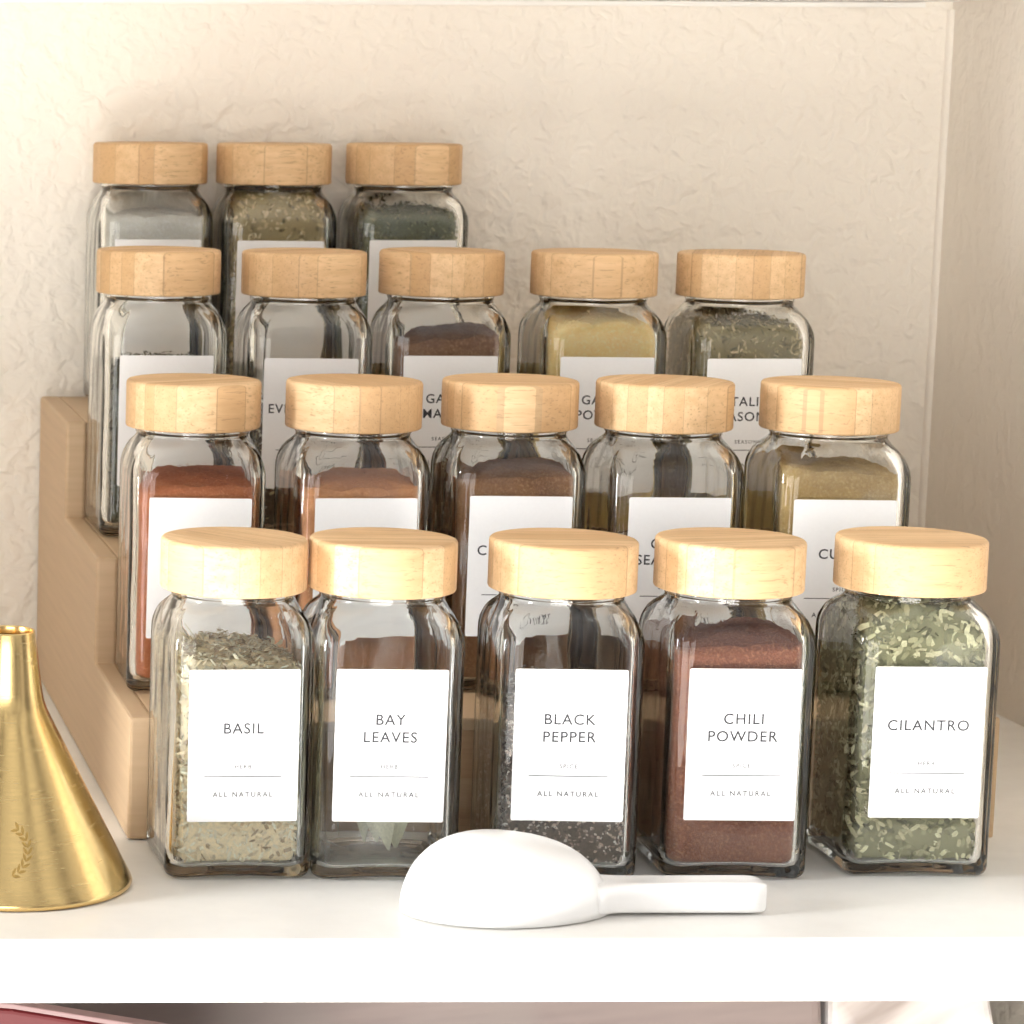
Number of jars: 18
